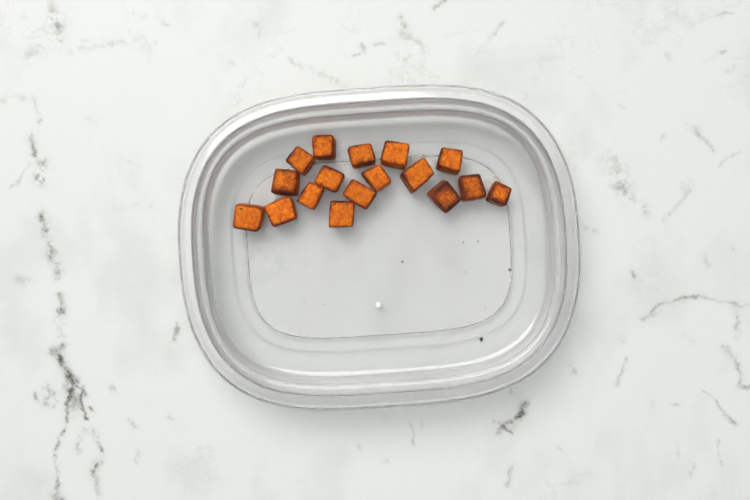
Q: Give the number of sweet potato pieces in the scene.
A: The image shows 17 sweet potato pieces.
